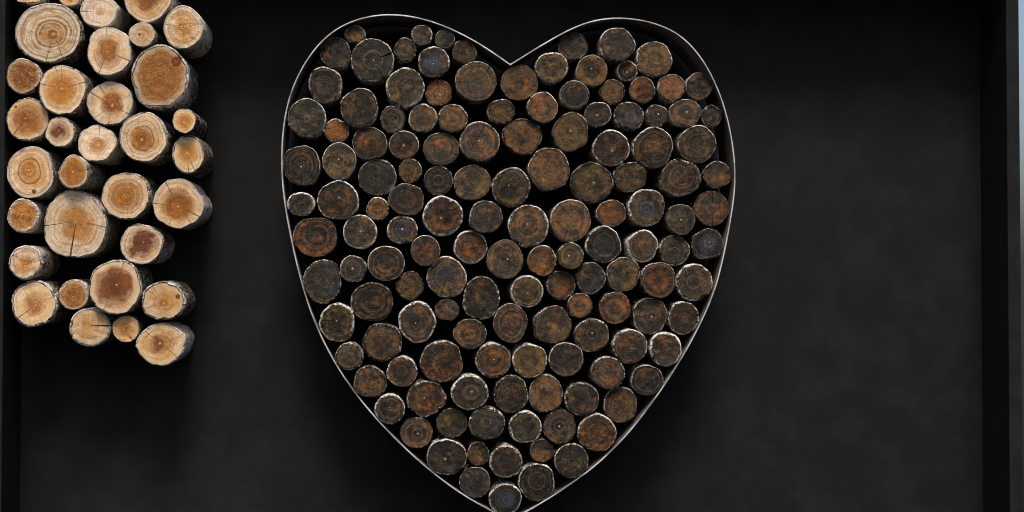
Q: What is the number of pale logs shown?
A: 33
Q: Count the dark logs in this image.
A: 139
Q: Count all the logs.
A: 172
